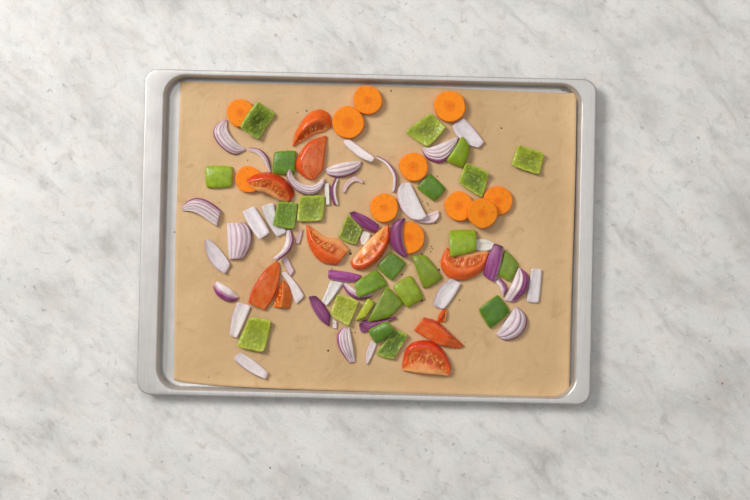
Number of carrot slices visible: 11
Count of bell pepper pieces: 24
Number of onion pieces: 43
